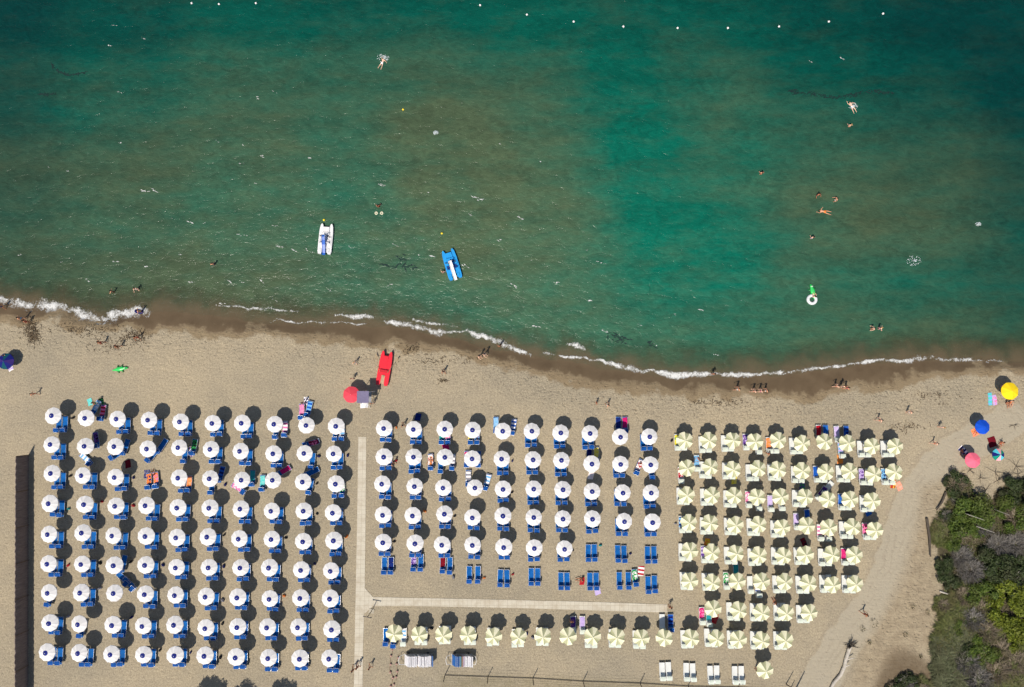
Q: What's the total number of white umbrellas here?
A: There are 136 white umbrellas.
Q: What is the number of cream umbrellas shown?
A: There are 77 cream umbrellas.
